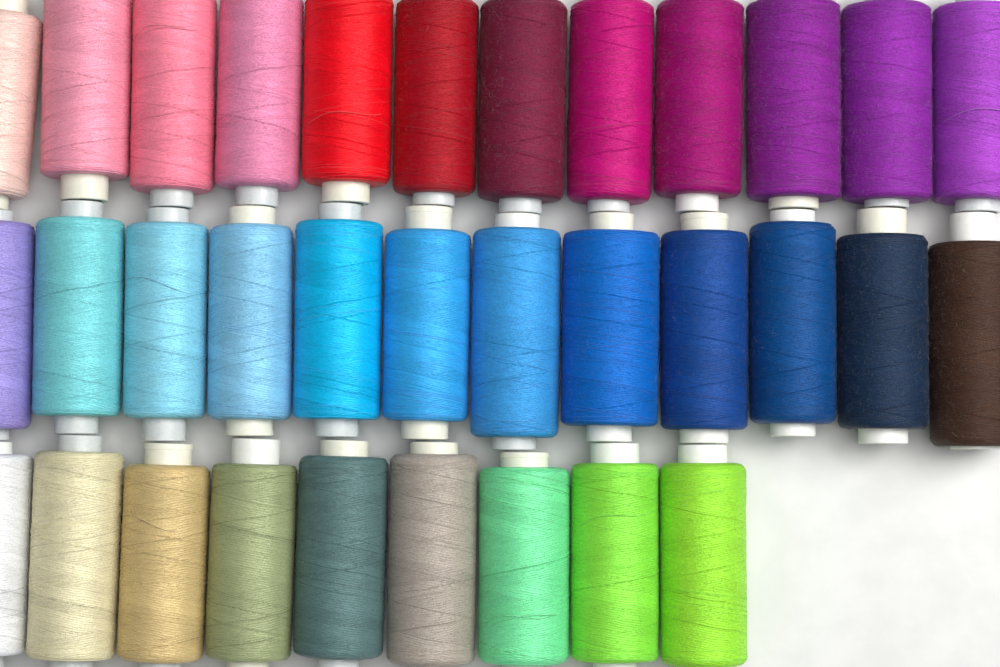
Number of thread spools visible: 33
